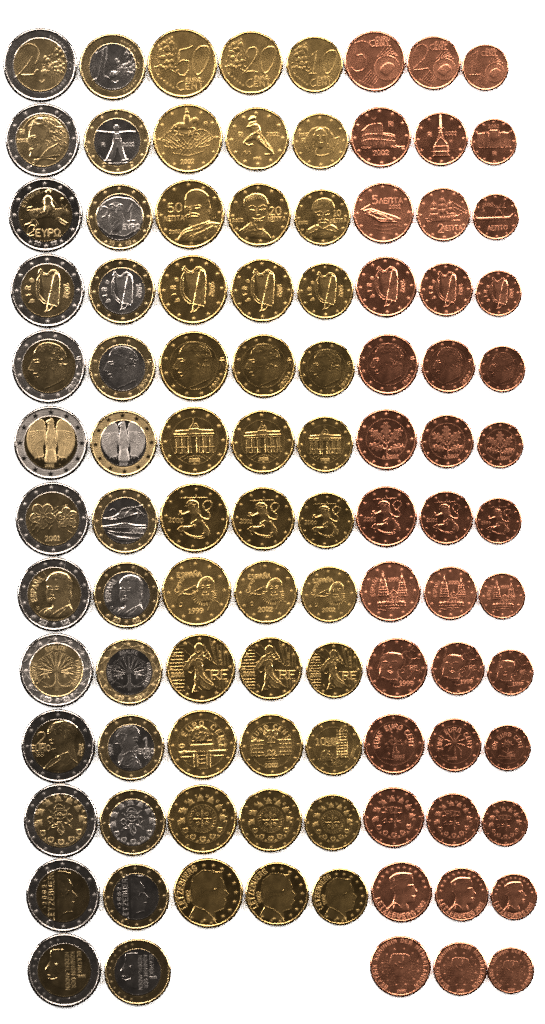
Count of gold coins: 36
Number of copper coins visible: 39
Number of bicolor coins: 26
